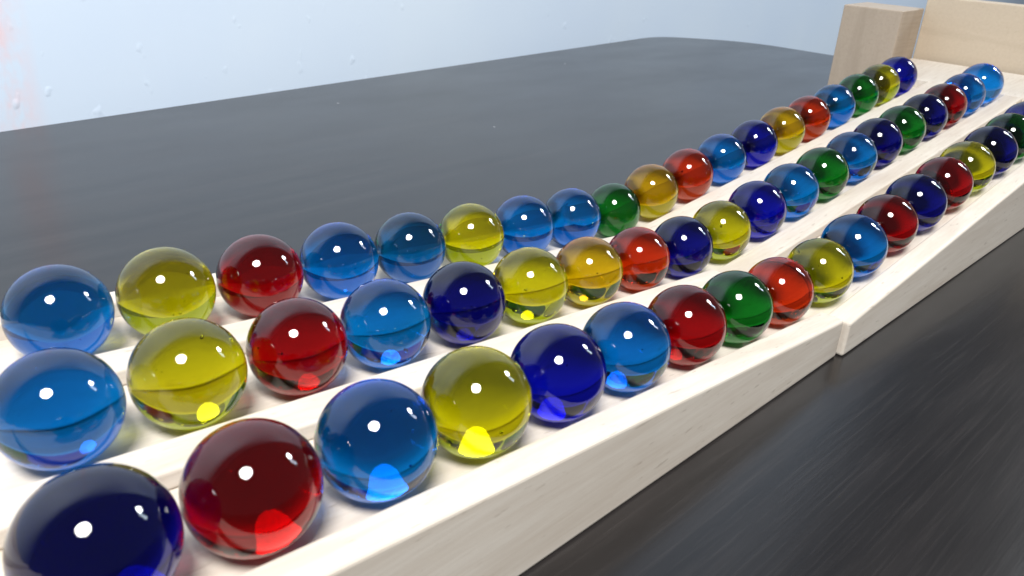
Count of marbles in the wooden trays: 57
